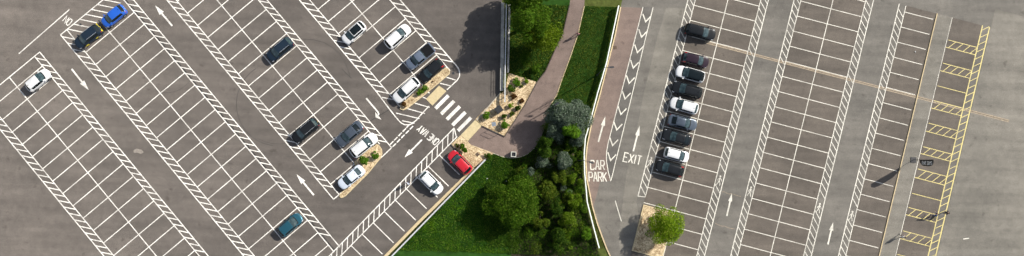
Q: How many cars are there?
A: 25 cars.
